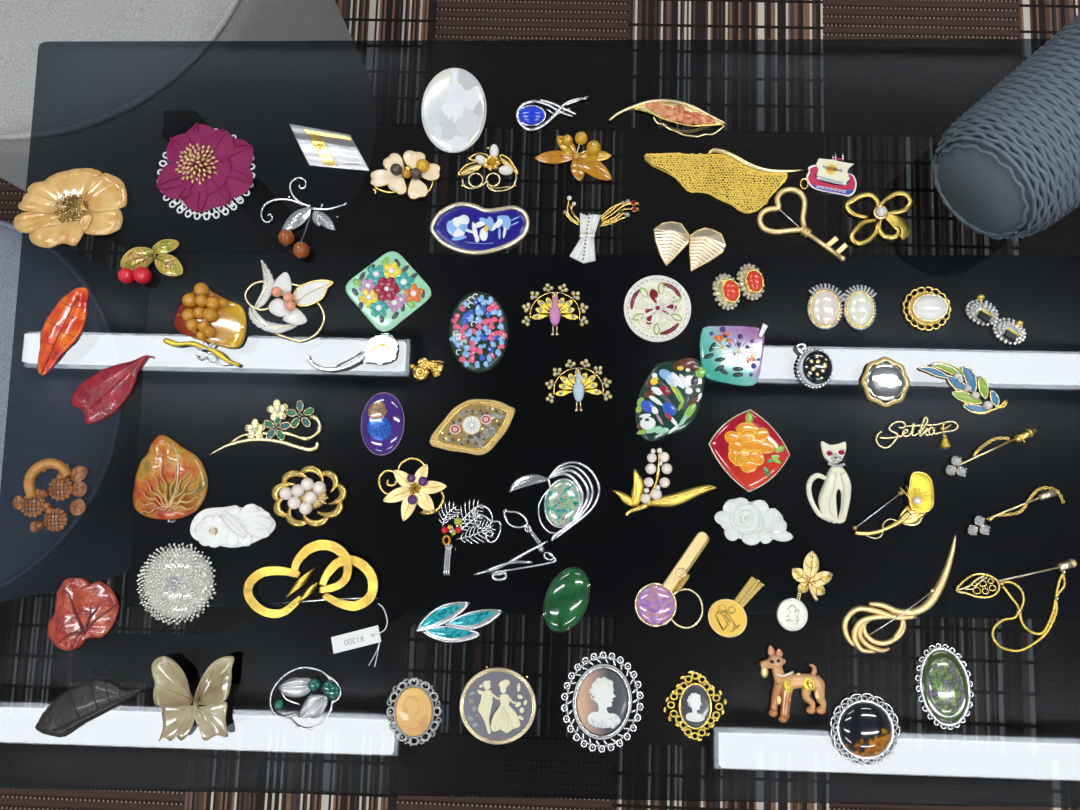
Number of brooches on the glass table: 72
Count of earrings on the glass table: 8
